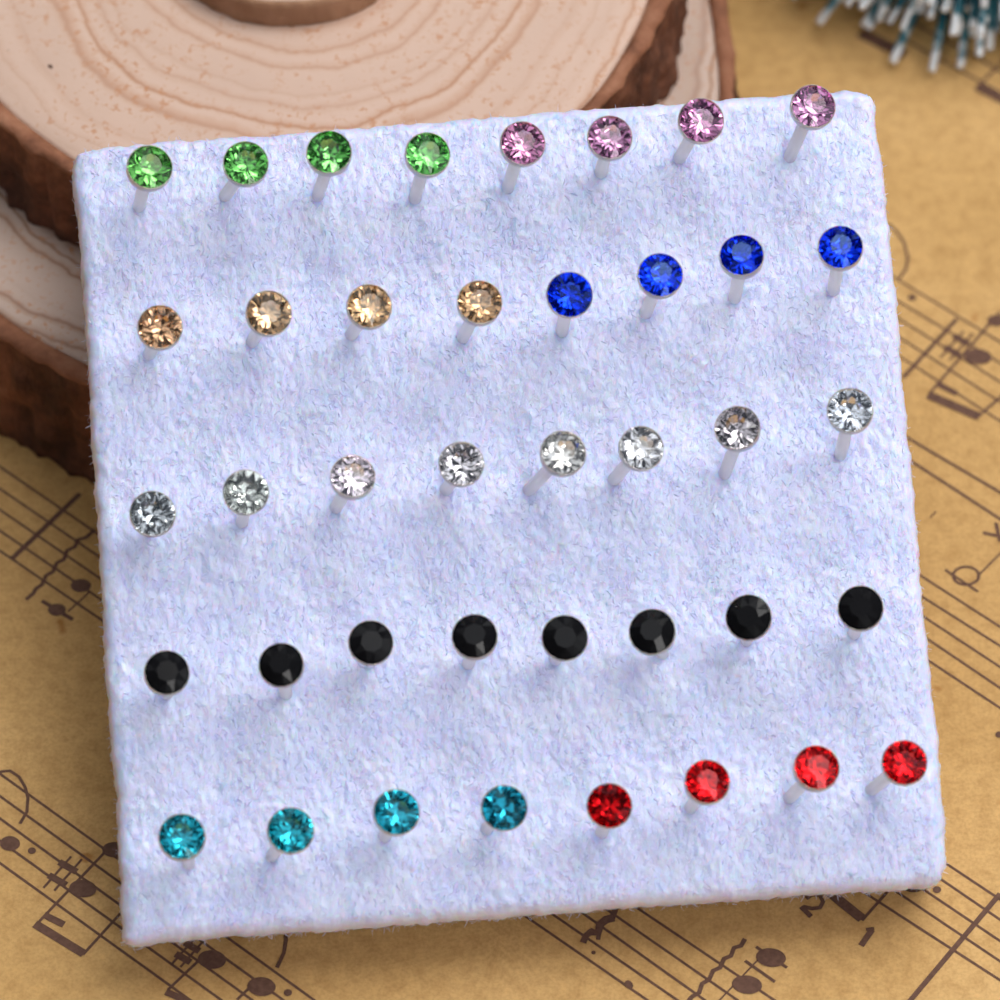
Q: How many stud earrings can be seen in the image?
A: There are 40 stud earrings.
